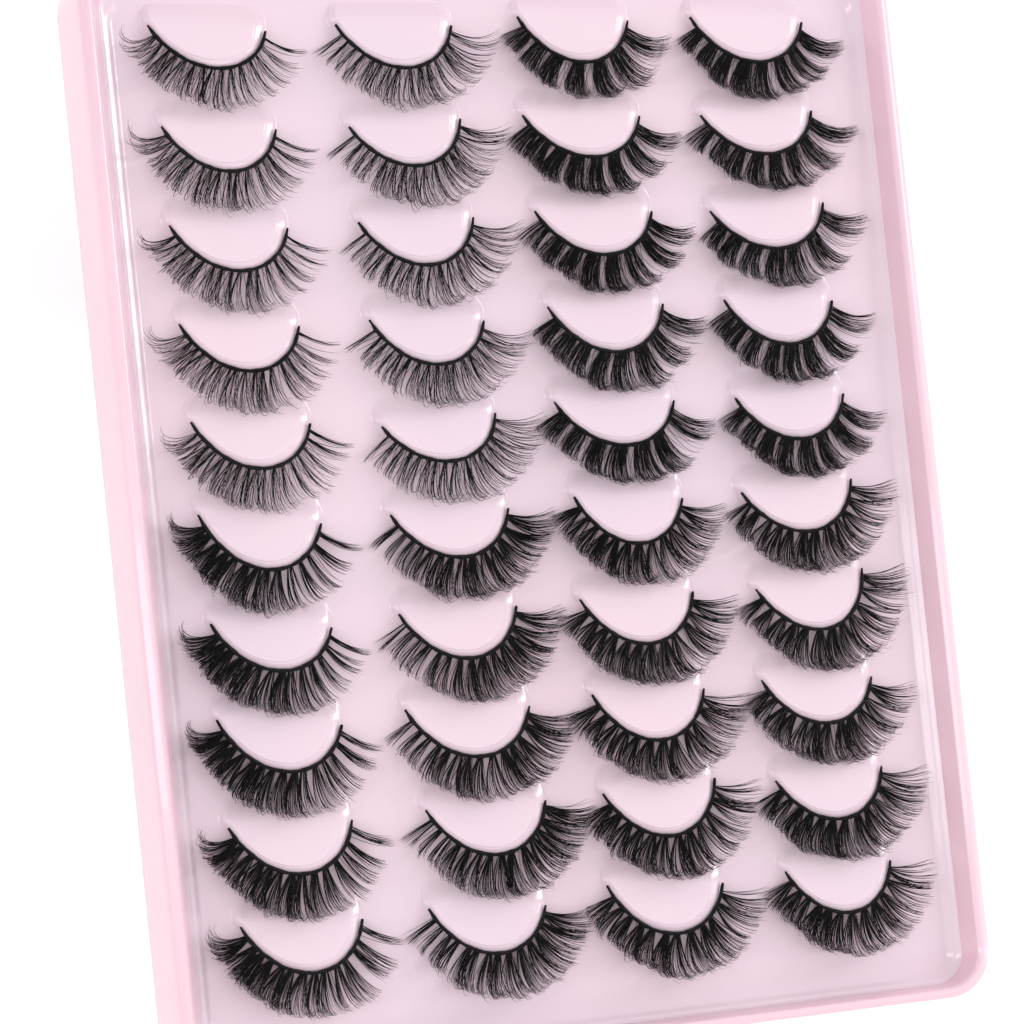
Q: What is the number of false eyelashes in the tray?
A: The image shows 40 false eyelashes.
